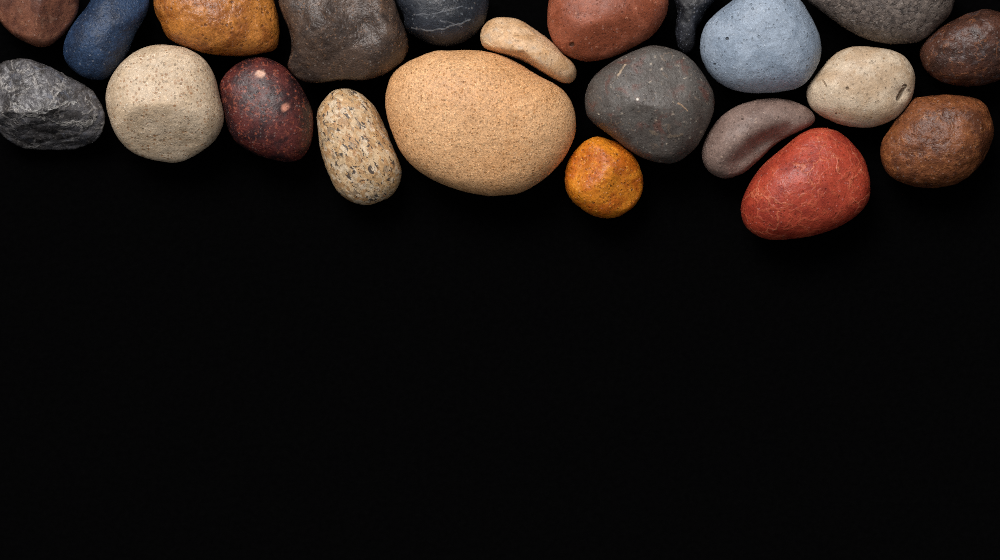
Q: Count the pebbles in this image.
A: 22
